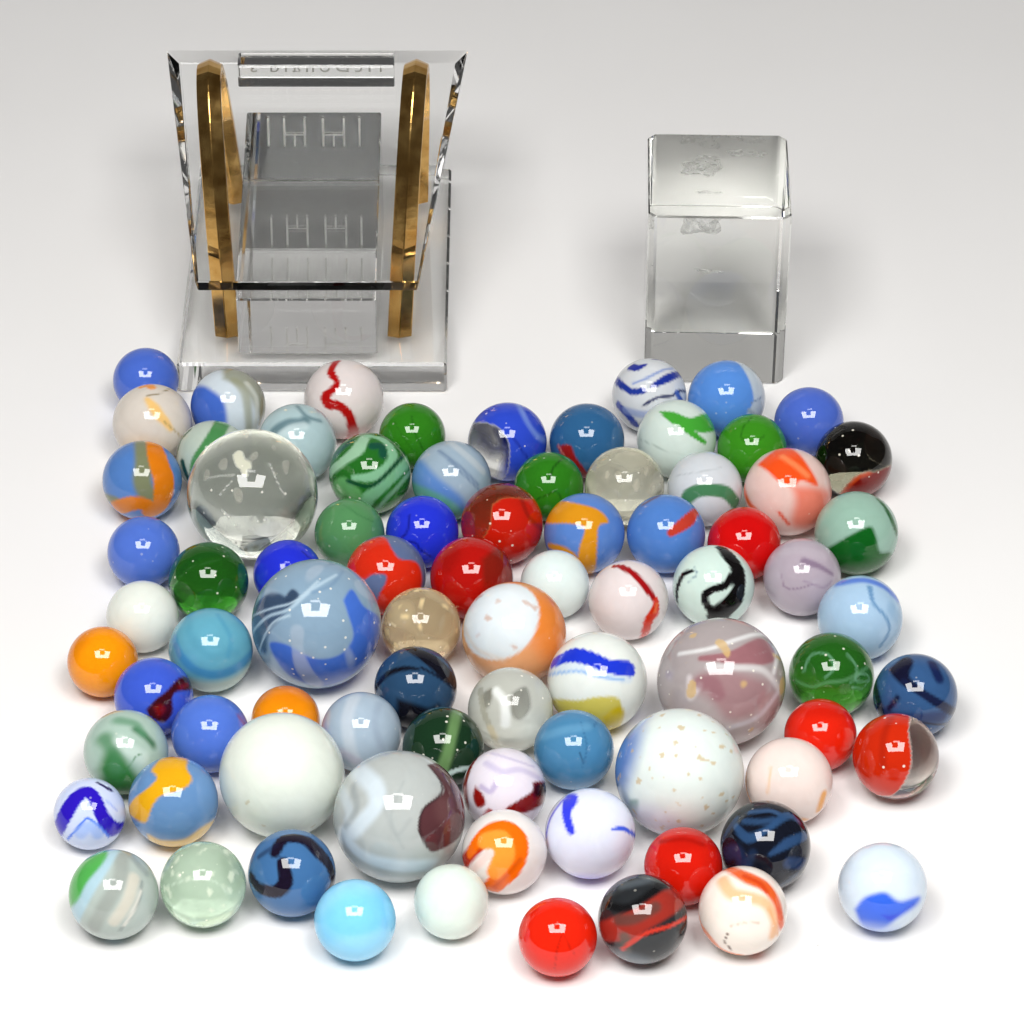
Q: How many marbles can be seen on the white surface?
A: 81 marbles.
